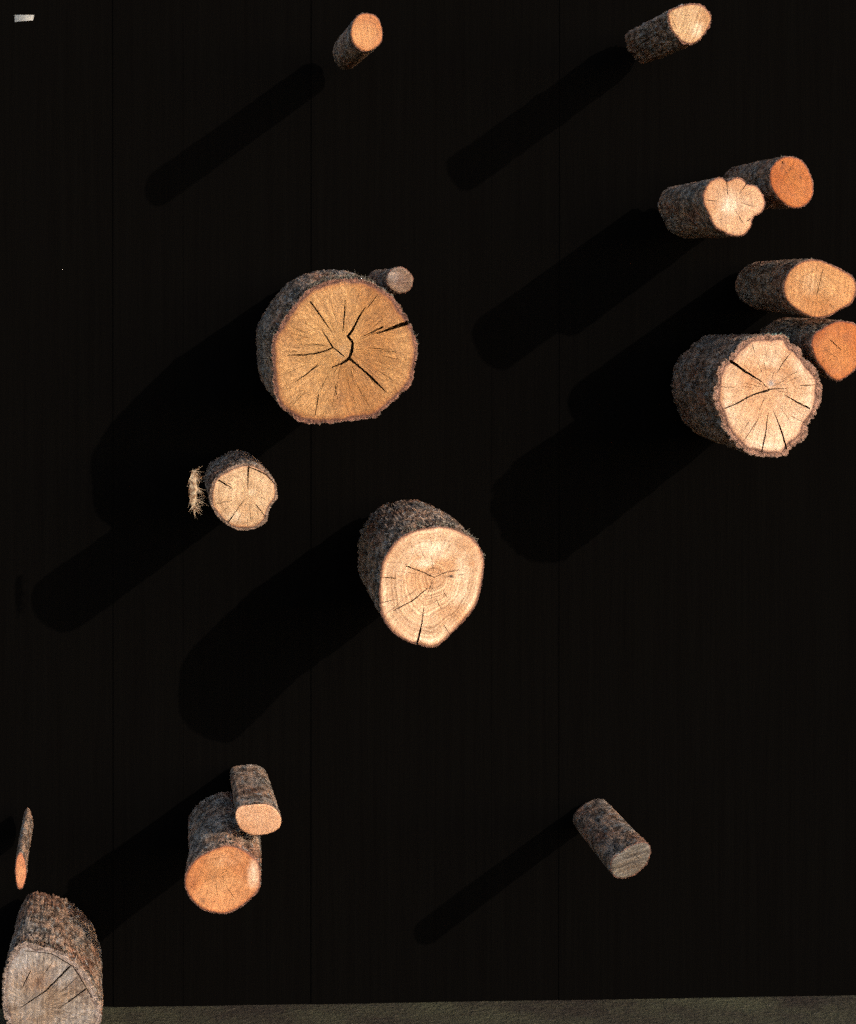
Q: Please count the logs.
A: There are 16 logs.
